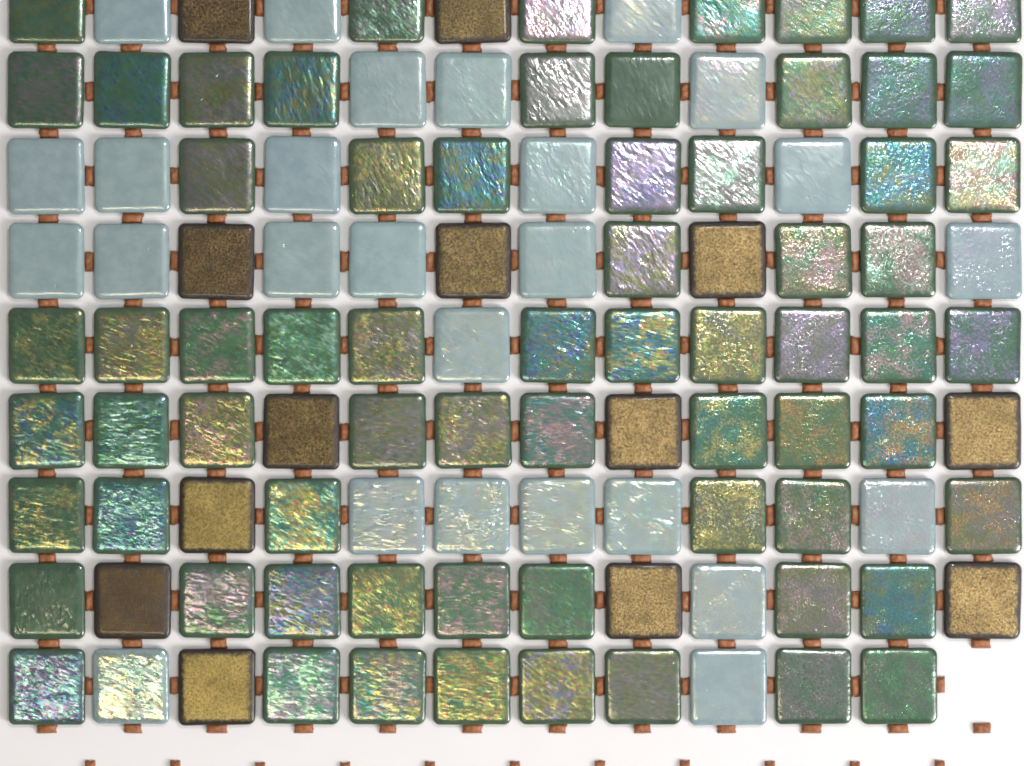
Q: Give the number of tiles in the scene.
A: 107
